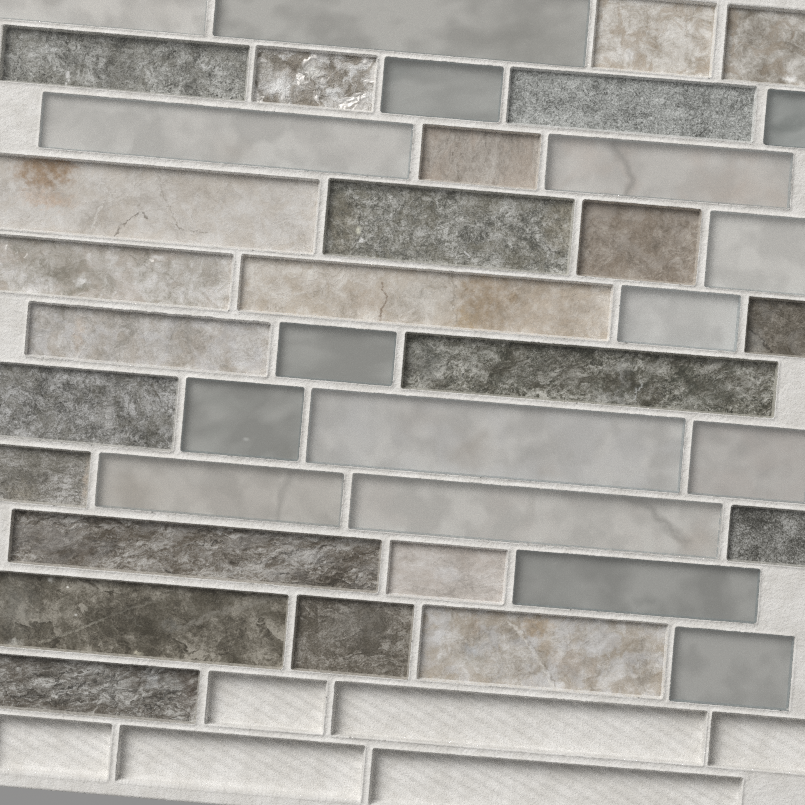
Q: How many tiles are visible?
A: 39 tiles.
